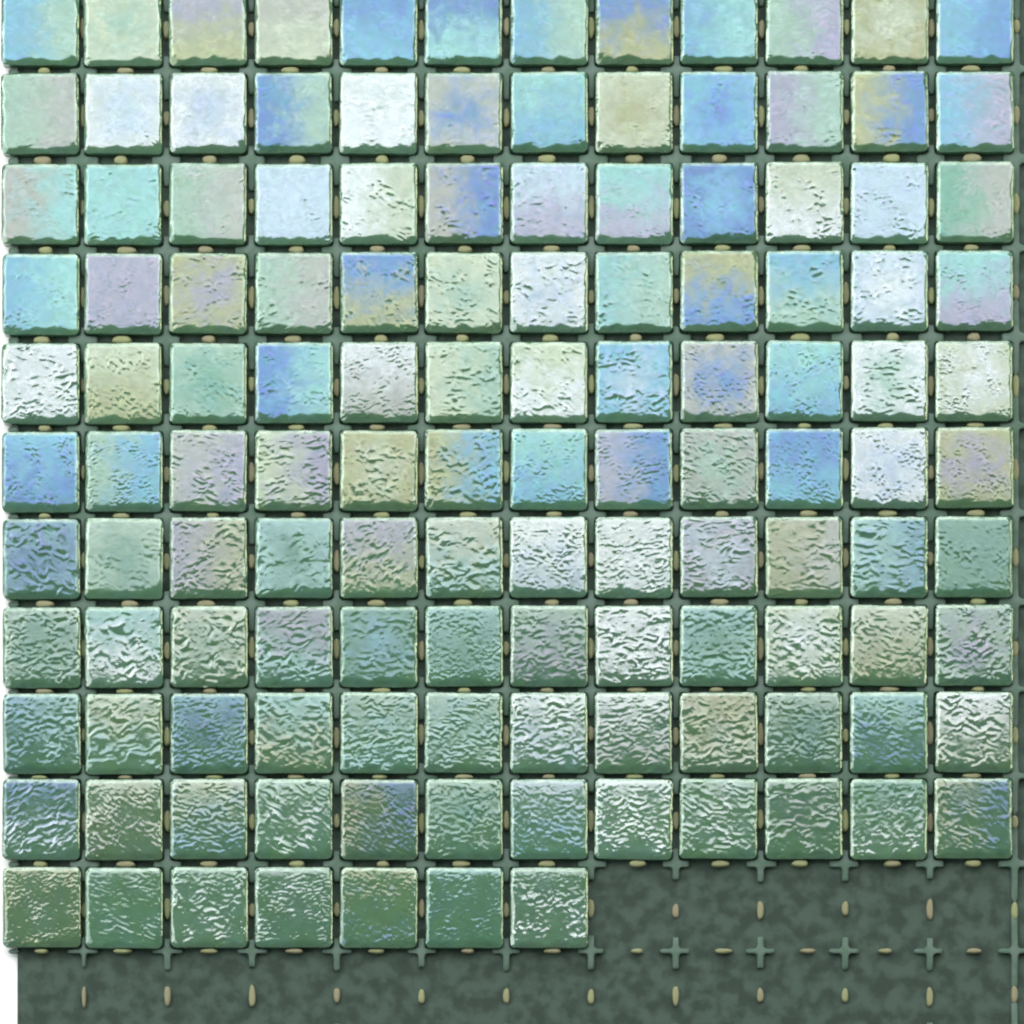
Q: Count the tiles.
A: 127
